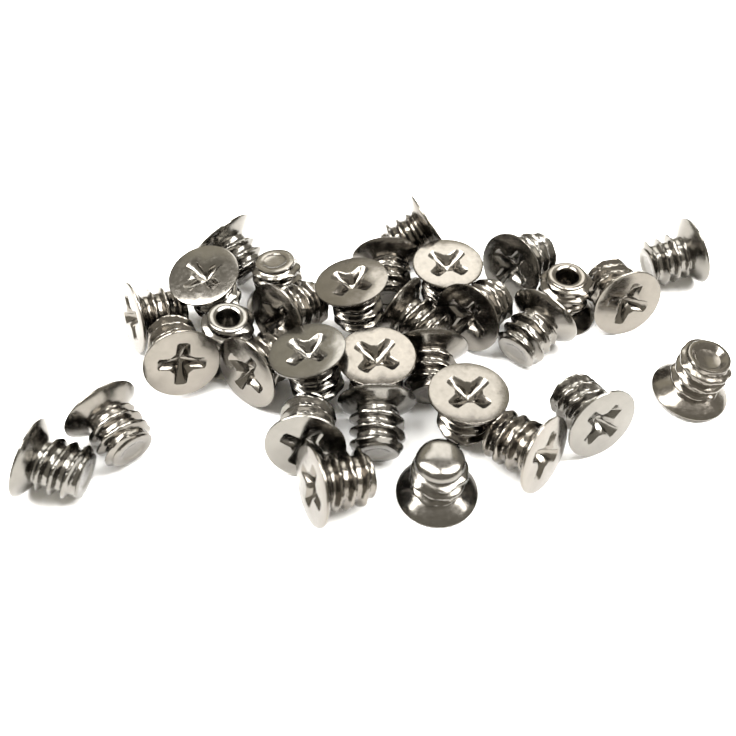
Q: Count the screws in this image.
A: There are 32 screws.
